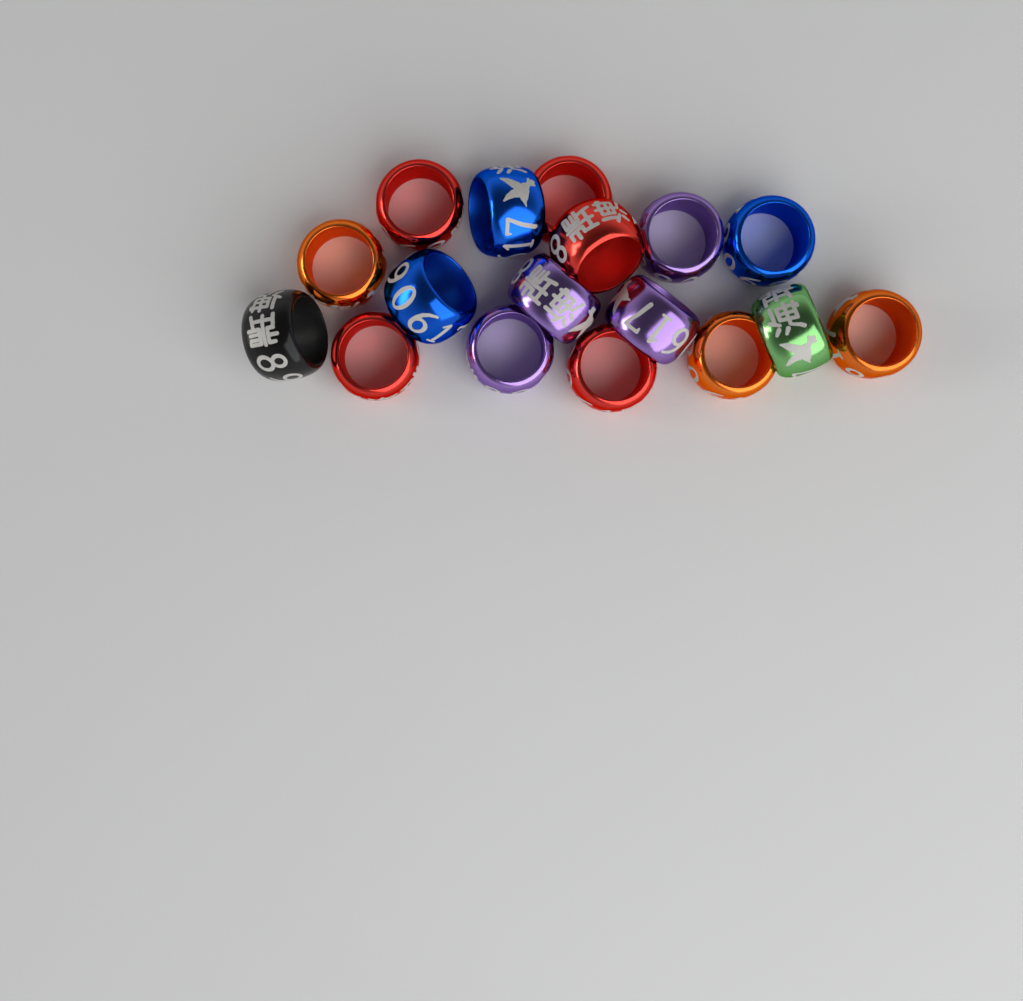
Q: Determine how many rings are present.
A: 17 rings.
